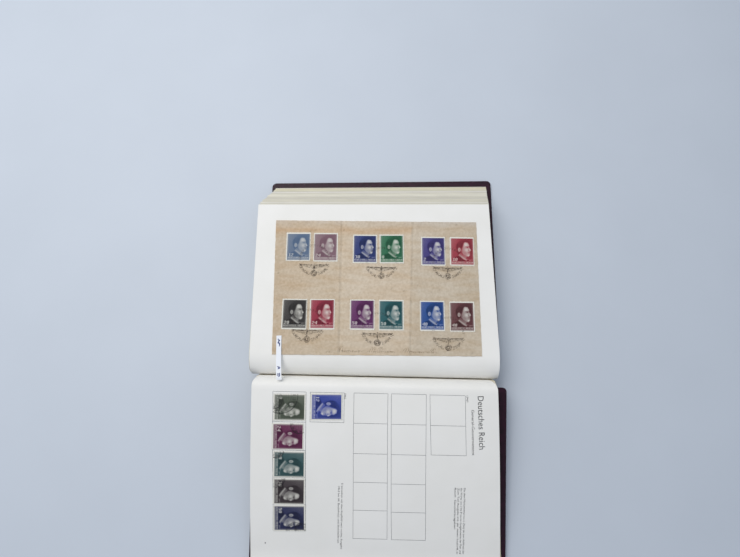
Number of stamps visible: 18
